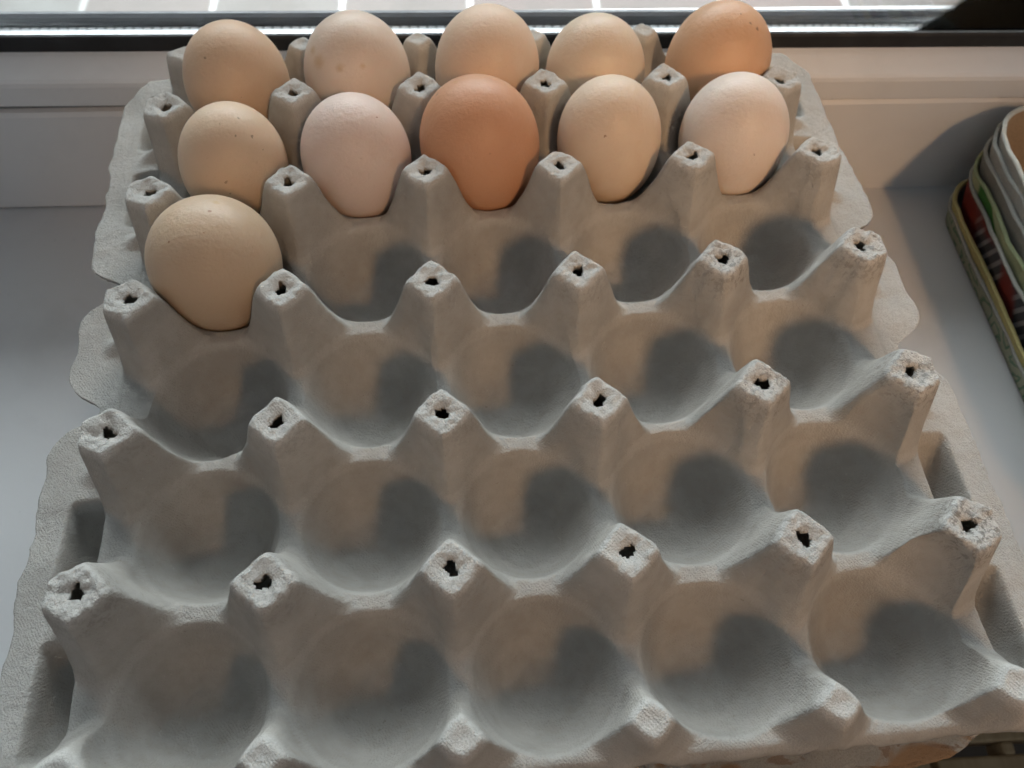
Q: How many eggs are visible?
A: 11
